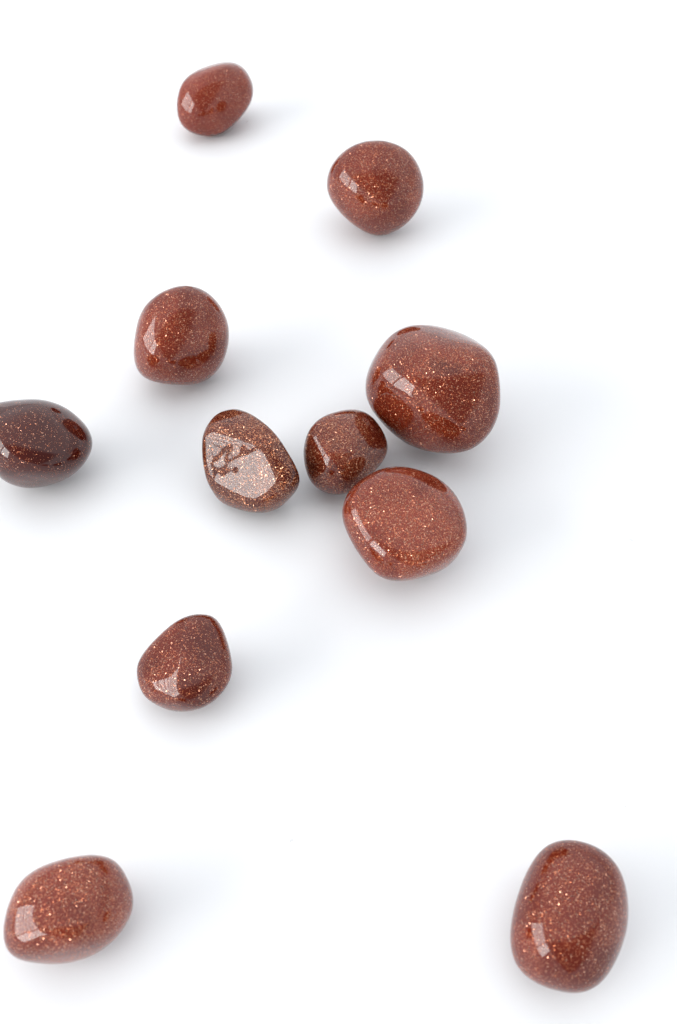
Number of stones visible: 11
